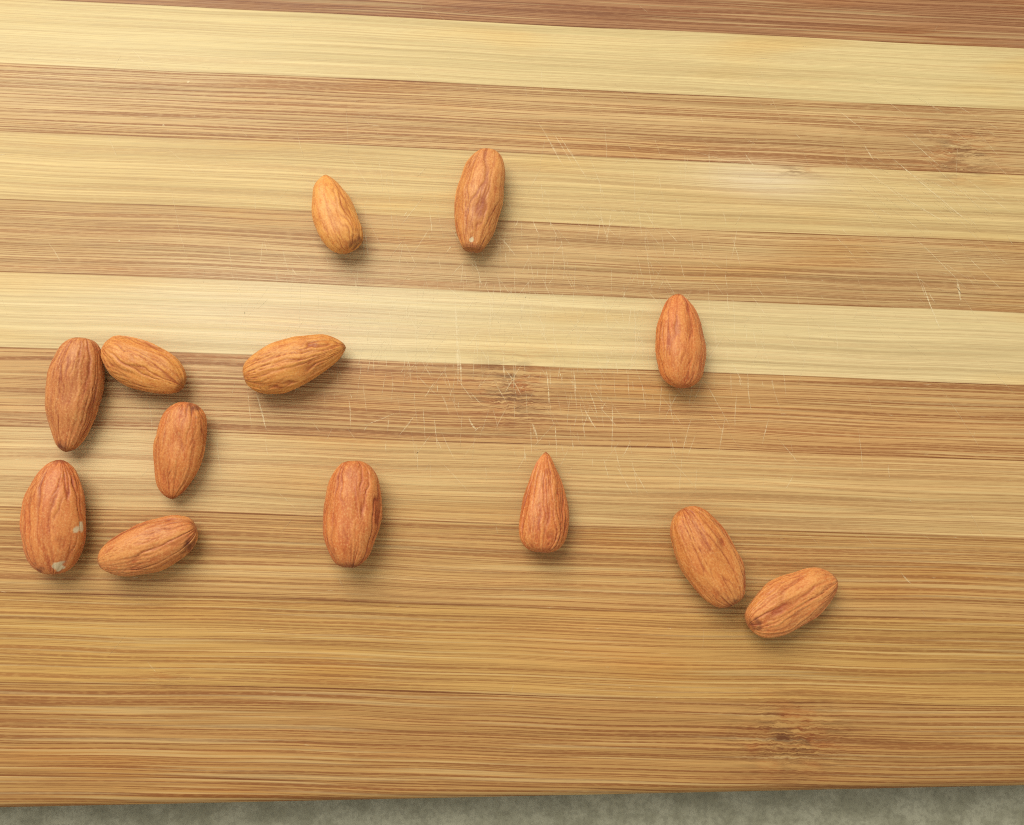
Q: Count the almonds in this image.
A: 13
